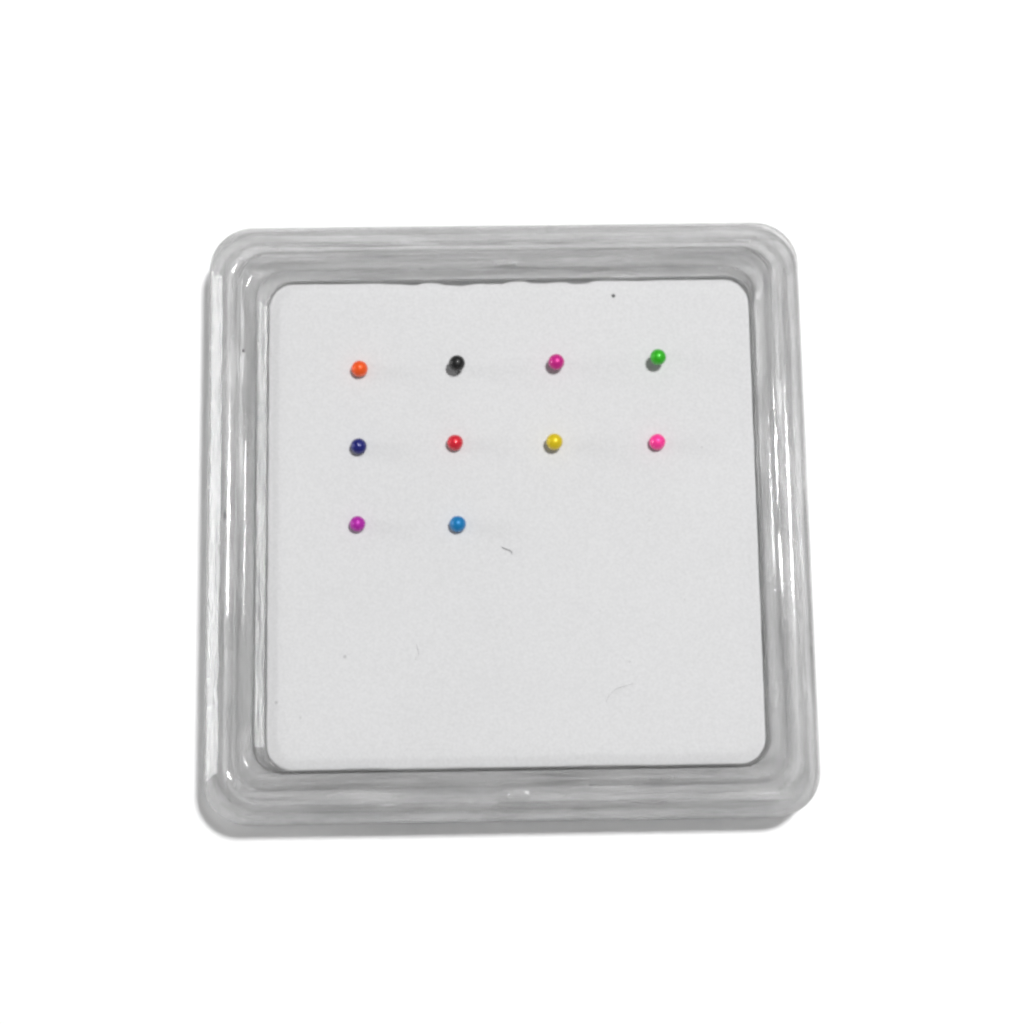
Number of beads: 10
